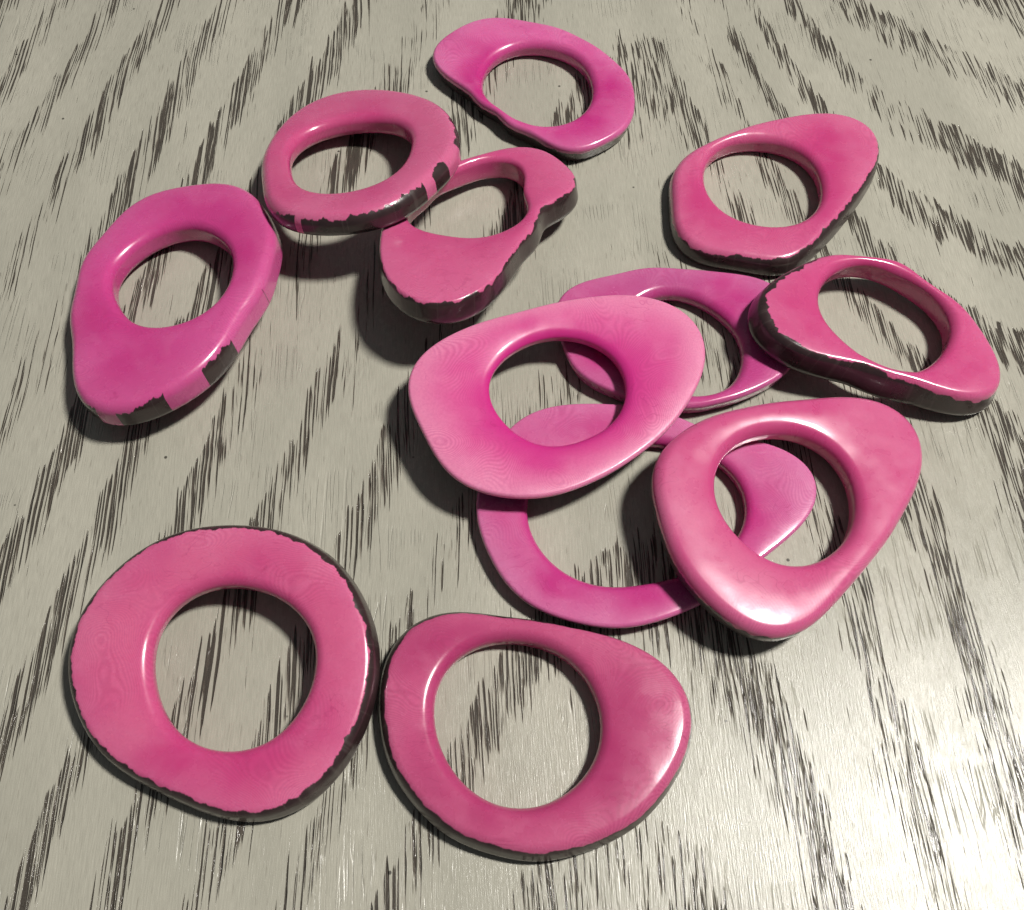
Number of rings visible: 12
